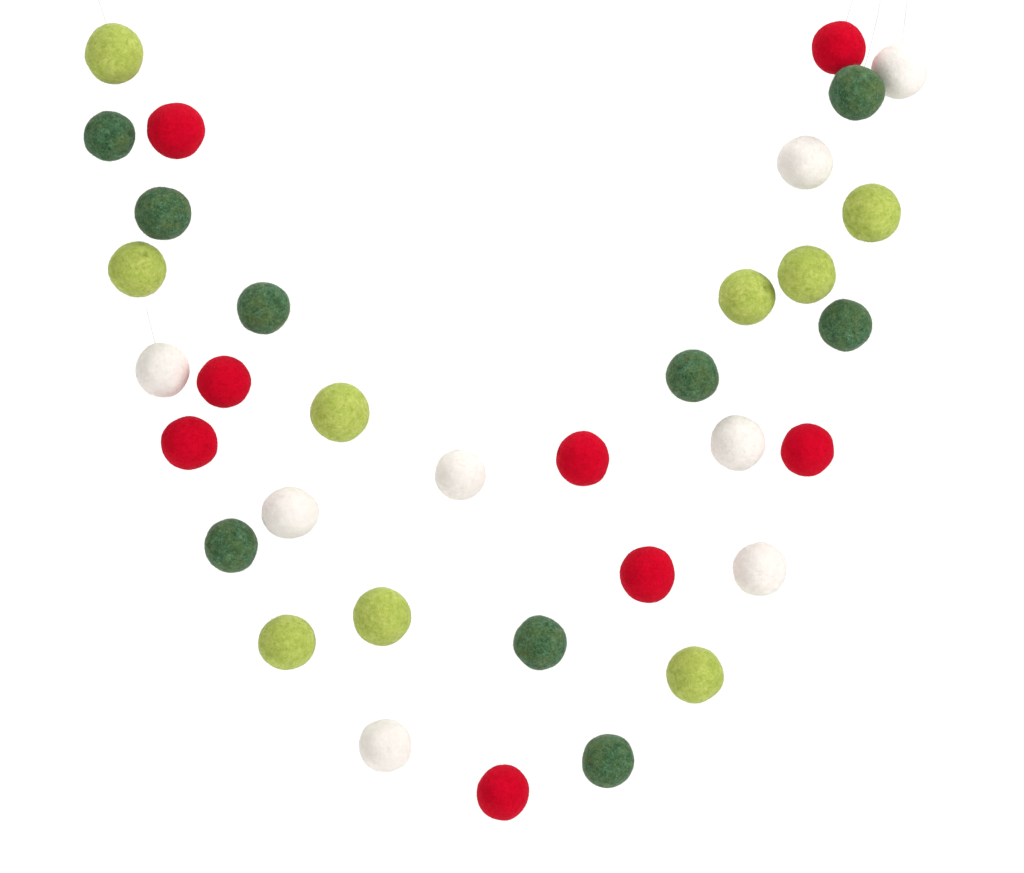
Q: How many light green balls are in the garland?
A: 9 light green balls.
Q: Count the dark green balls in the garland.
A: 9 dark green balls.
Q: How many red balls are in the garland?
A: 8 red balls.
